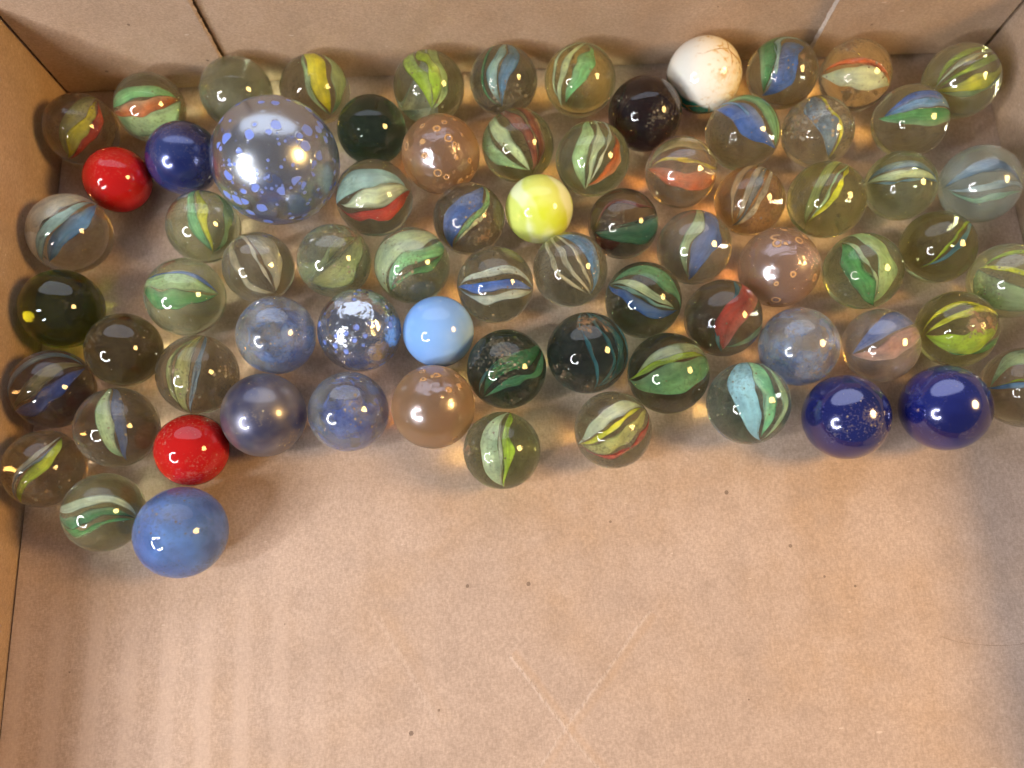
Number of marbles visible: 73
